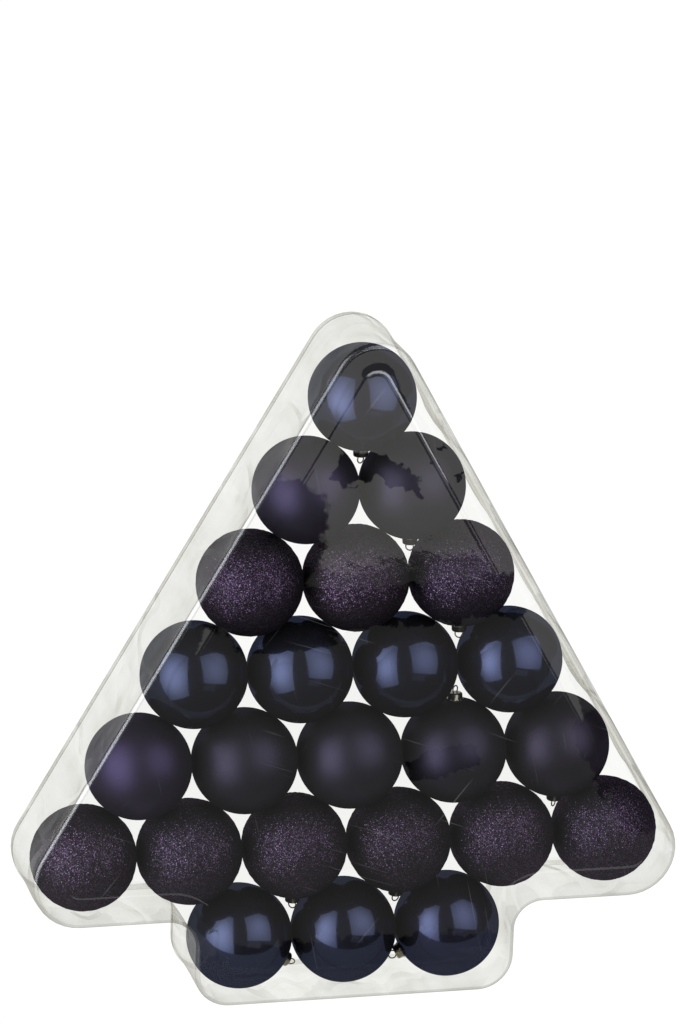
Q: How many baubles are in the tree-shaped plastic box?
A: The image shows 24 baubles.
